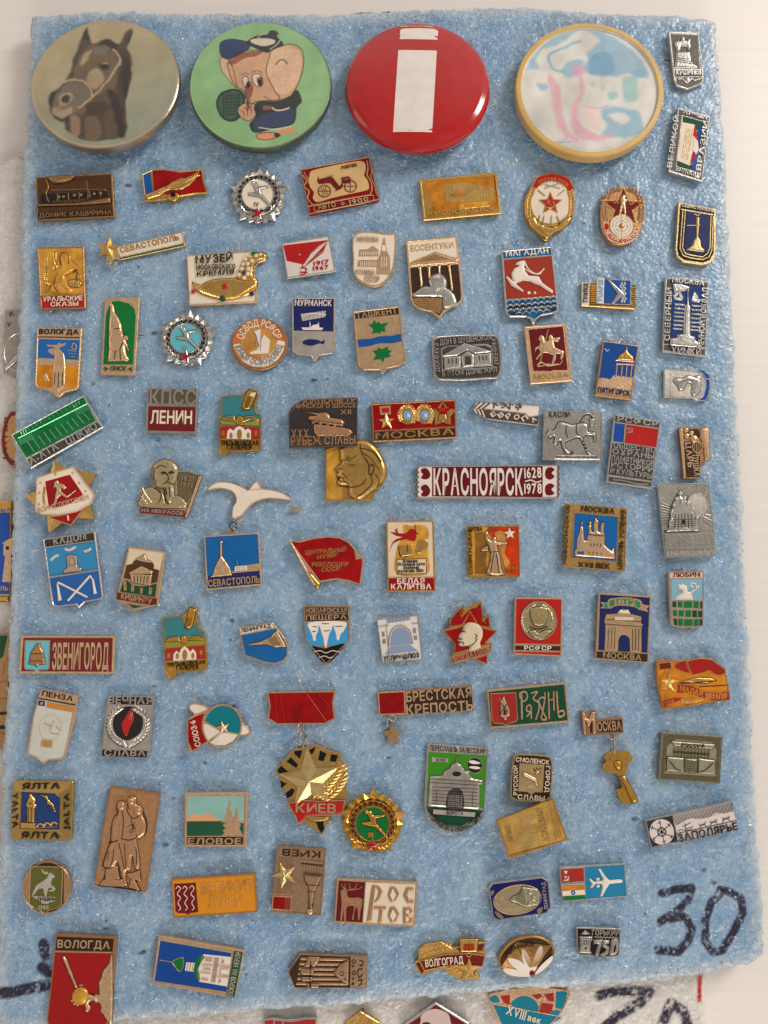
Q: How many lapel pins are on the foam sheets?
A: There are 96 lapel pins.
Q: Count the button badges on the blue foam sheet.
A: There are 4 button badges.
